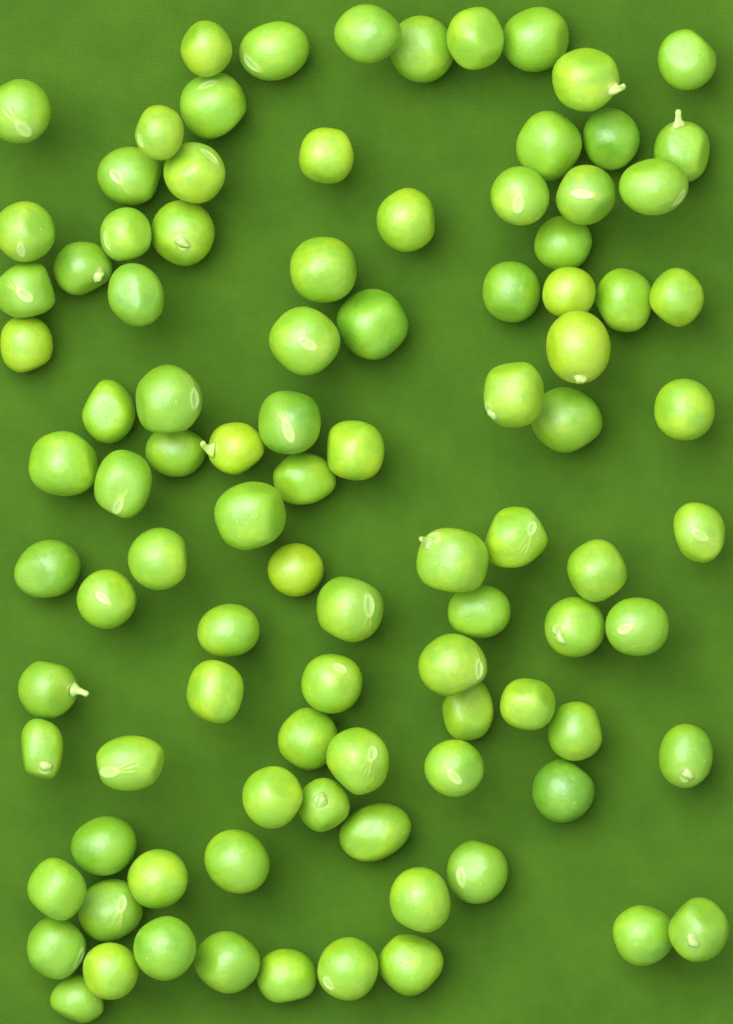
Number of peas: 97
